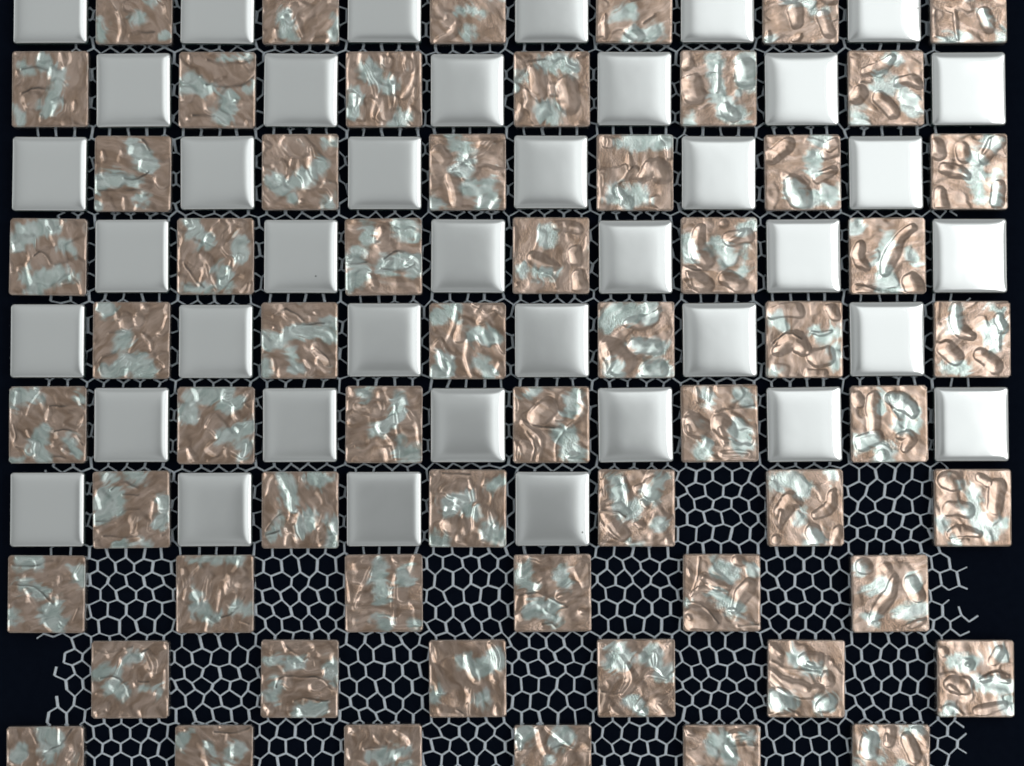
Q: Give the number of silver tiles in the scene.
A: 40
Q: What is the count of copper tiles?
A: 60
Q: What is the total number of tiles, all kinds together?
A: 100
